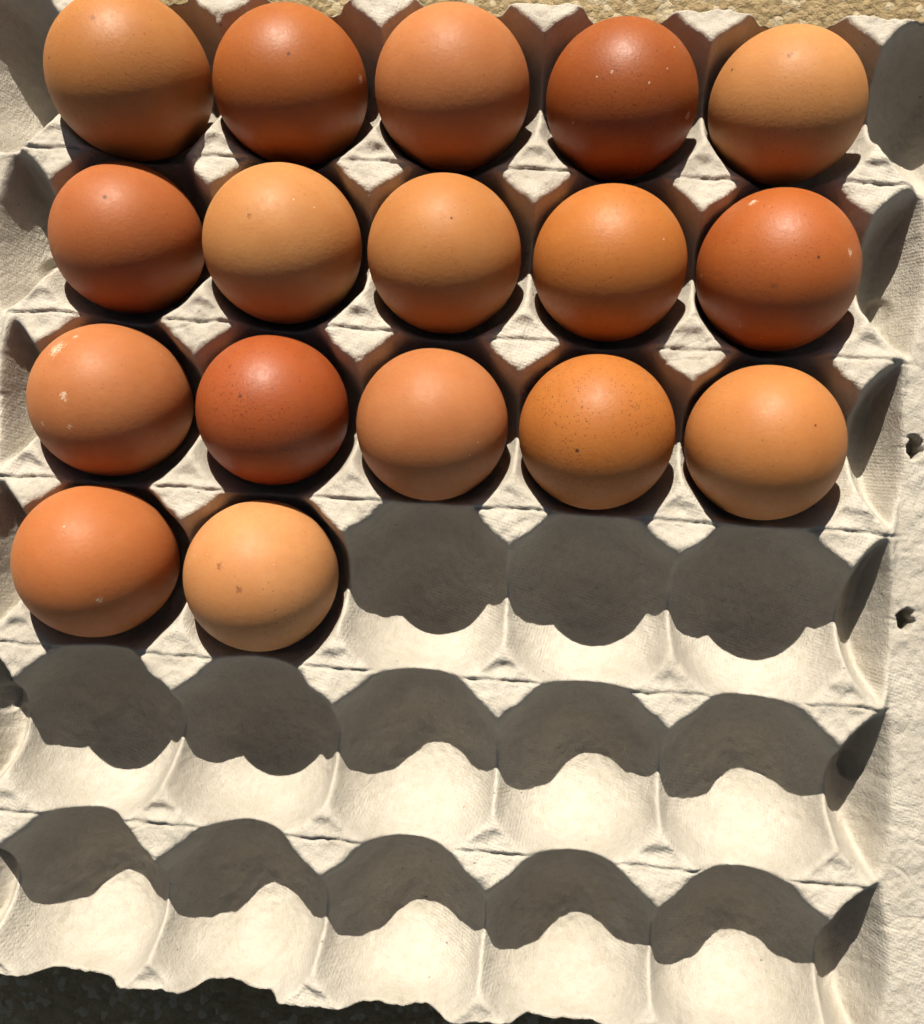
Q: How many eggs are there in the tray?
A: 17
